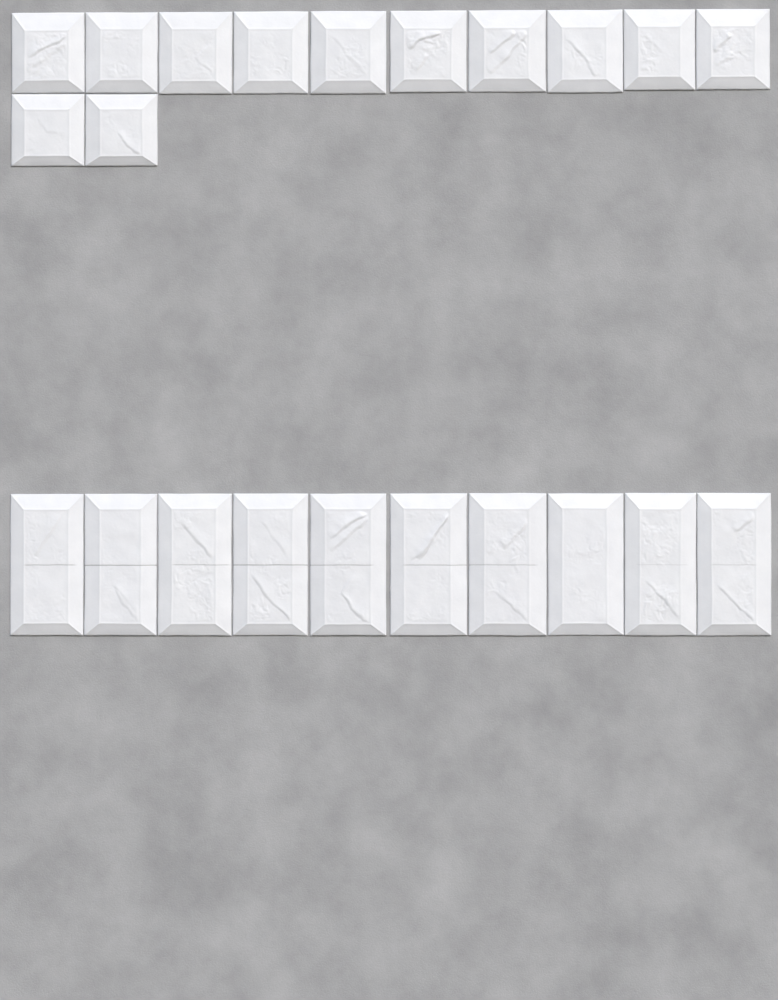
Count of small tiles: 12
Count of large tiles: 10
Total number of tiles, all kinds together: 22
